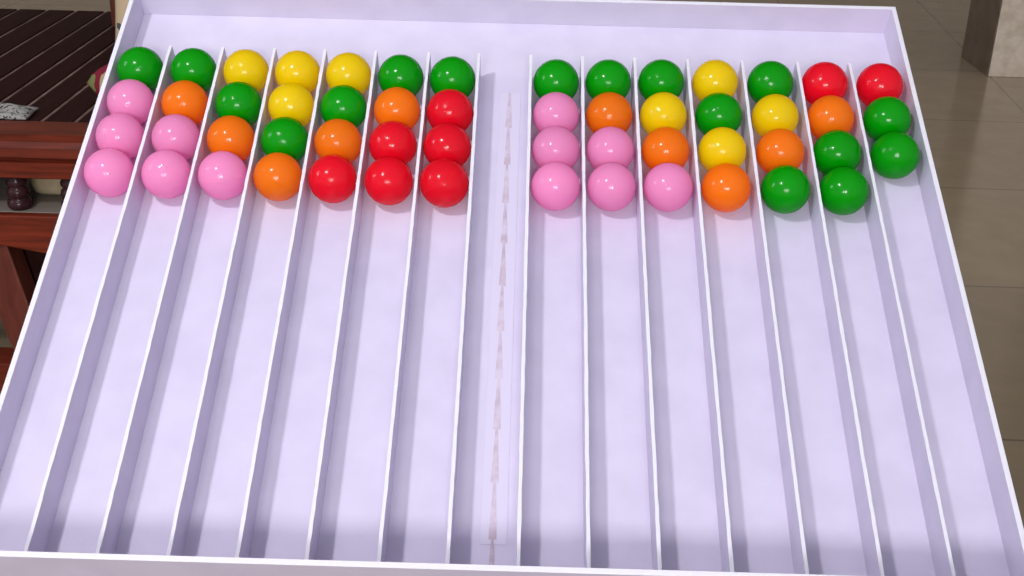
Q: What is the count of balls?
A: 55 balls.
